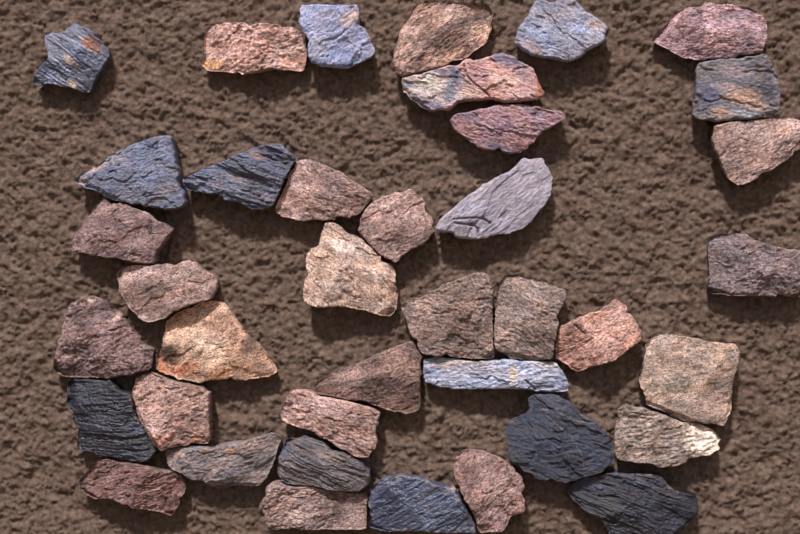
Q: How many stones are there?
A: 39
